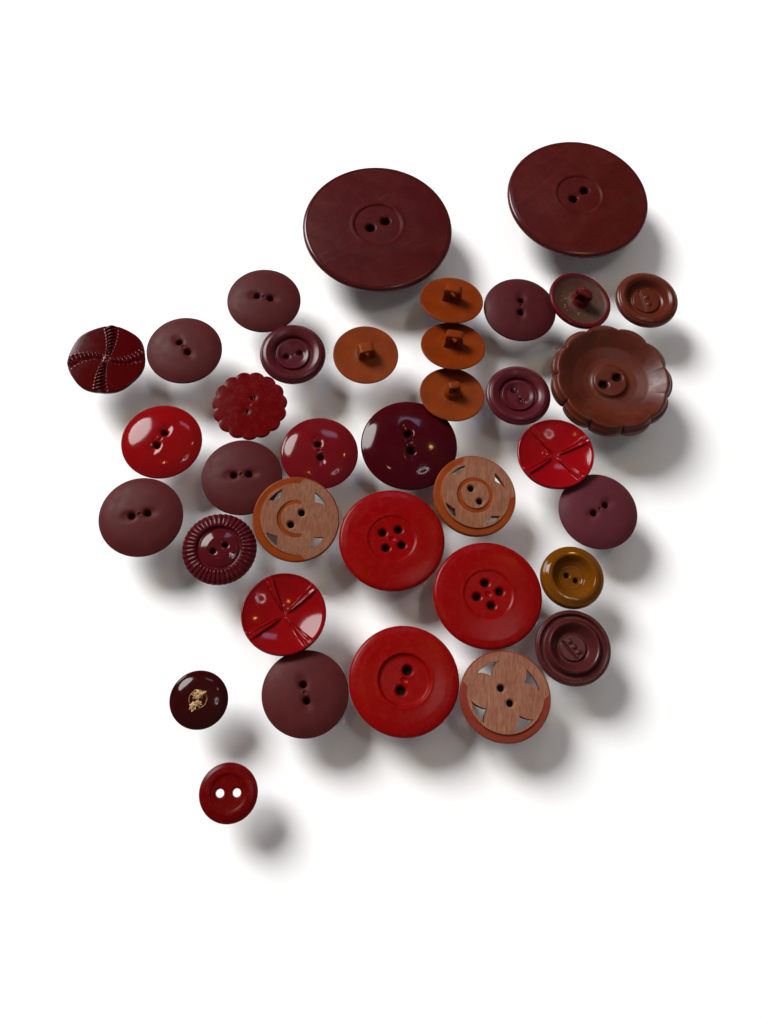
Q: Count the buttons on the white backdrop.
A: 36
